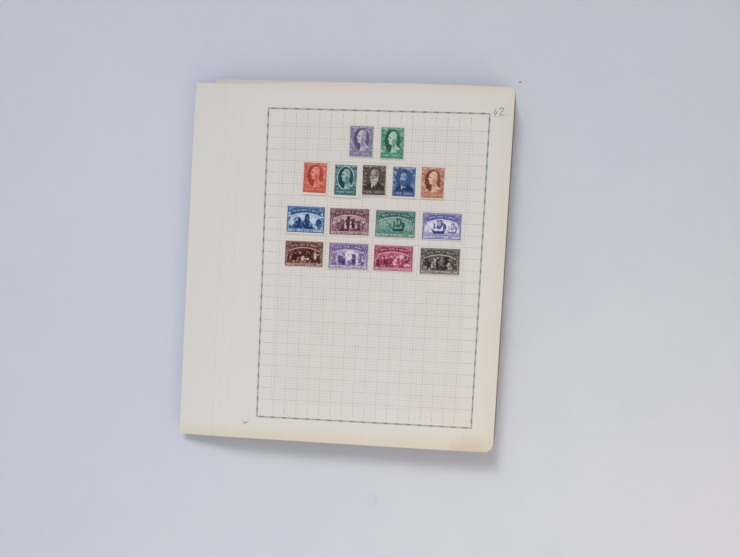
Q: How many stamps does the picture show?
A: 15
